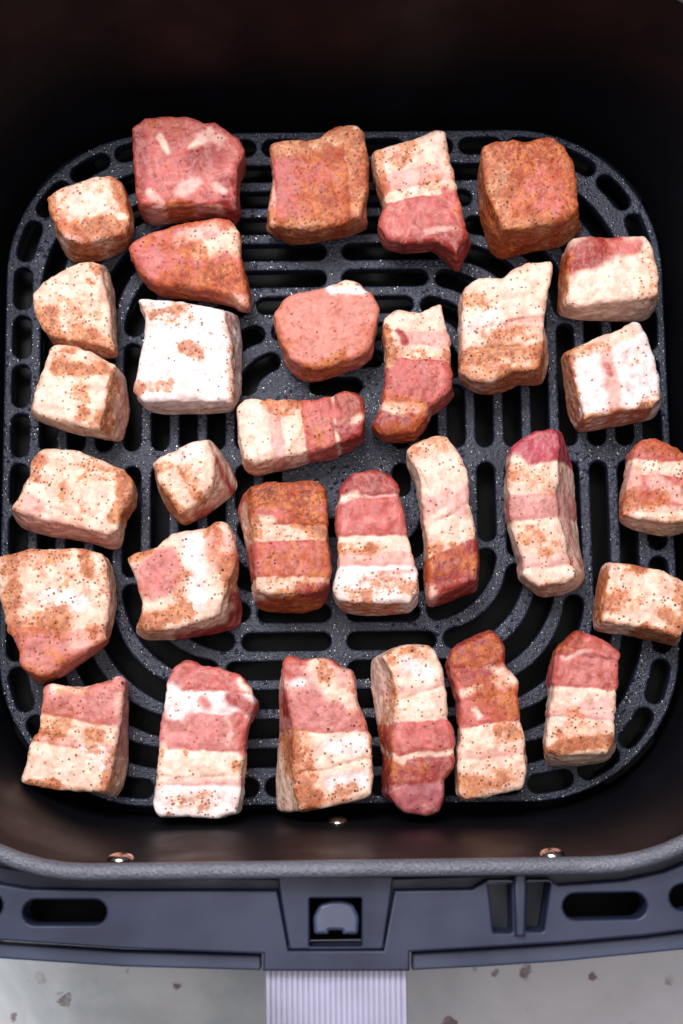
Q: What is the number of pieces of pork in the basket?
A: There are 31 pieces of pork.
